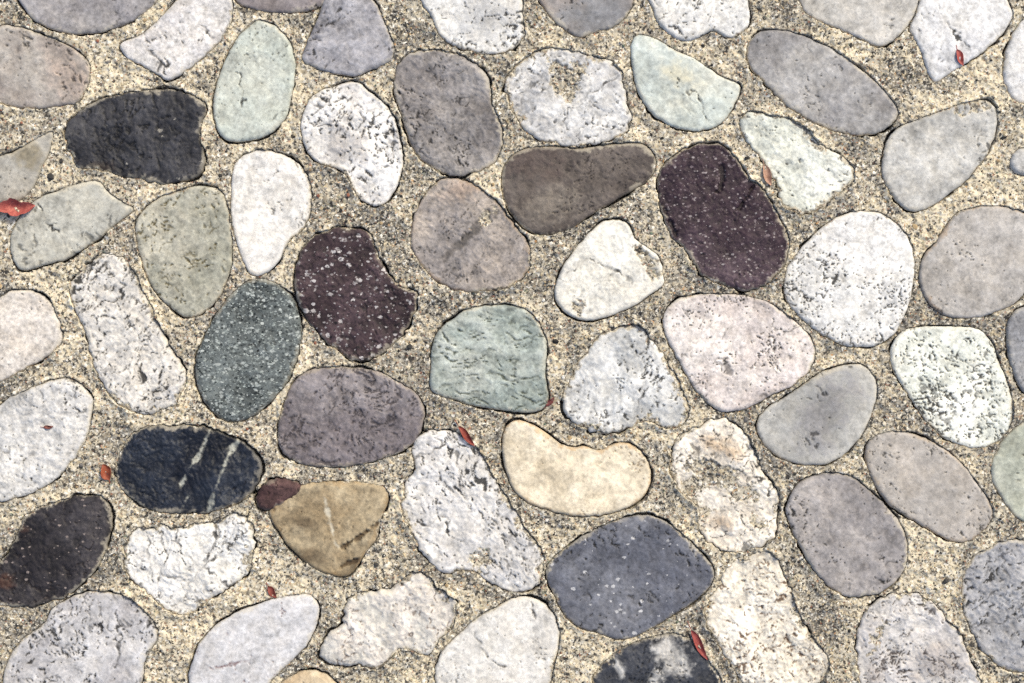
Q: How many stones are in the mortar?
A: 64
